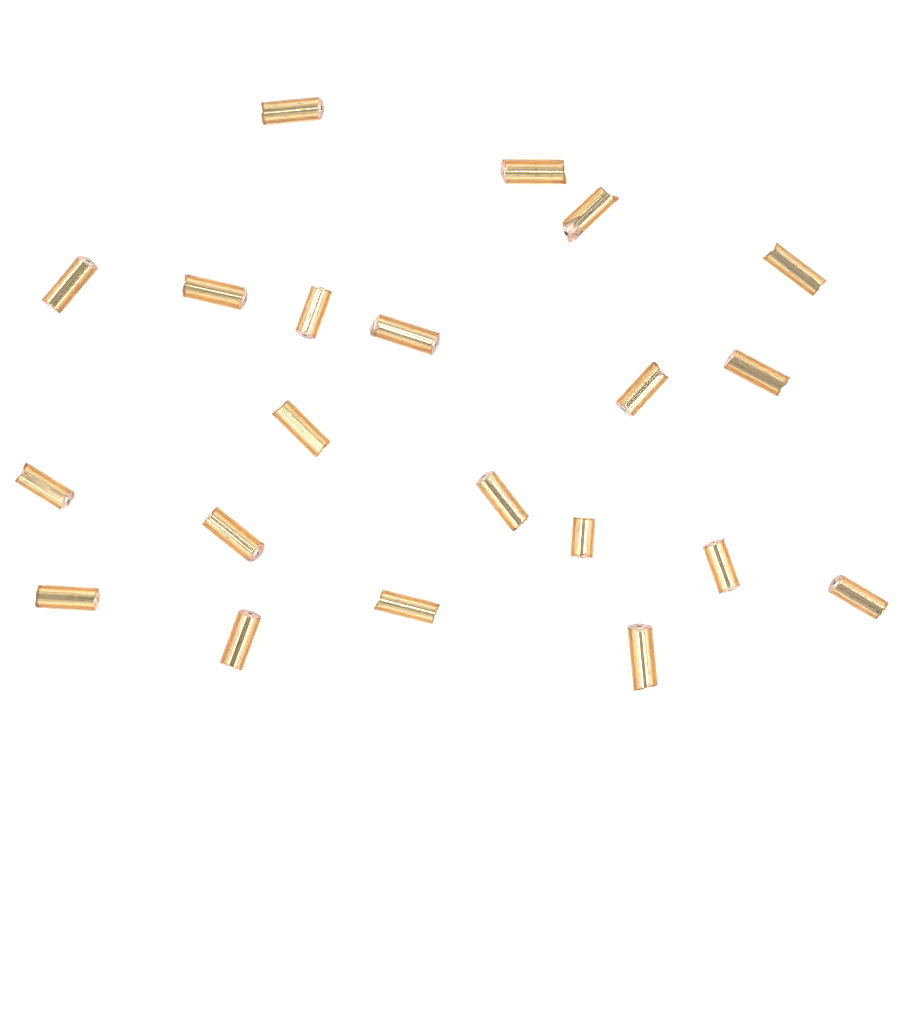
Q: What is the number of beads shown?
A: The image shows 21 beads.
